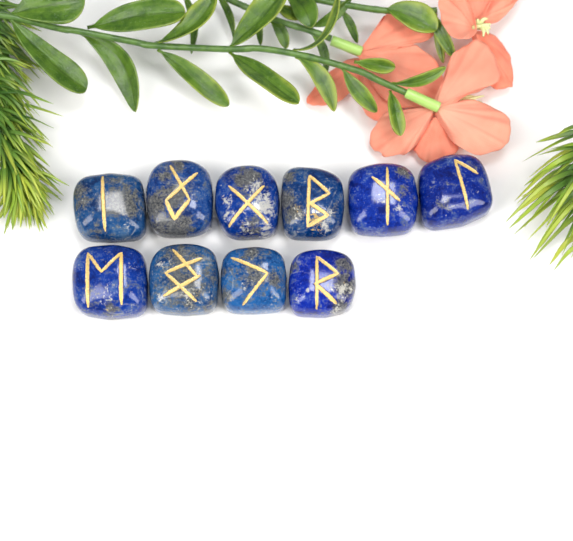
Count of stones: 10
